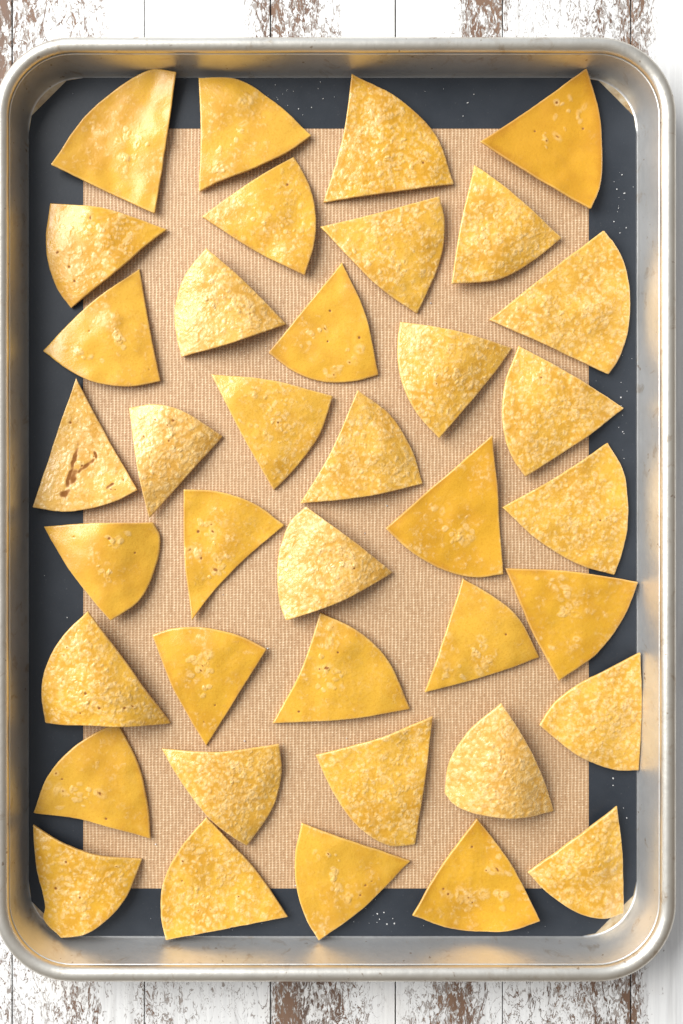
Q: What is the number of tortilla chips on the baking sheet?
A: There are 38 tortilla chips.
